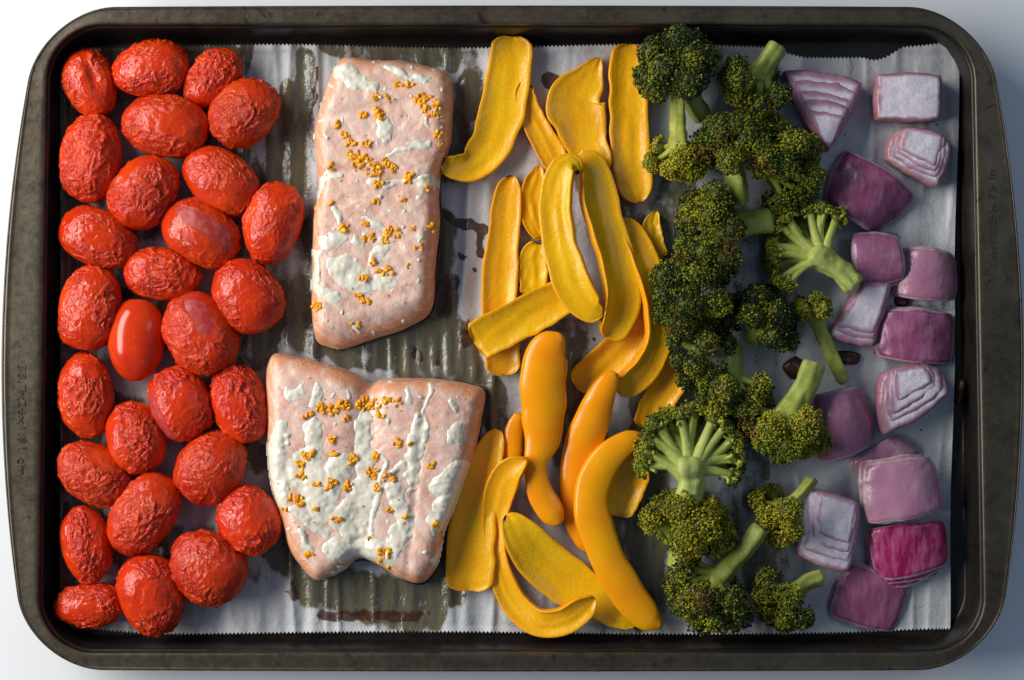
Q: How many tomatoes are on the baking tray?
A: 28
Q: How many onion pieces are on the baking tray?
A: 15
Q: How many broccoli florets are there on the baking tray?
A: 18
